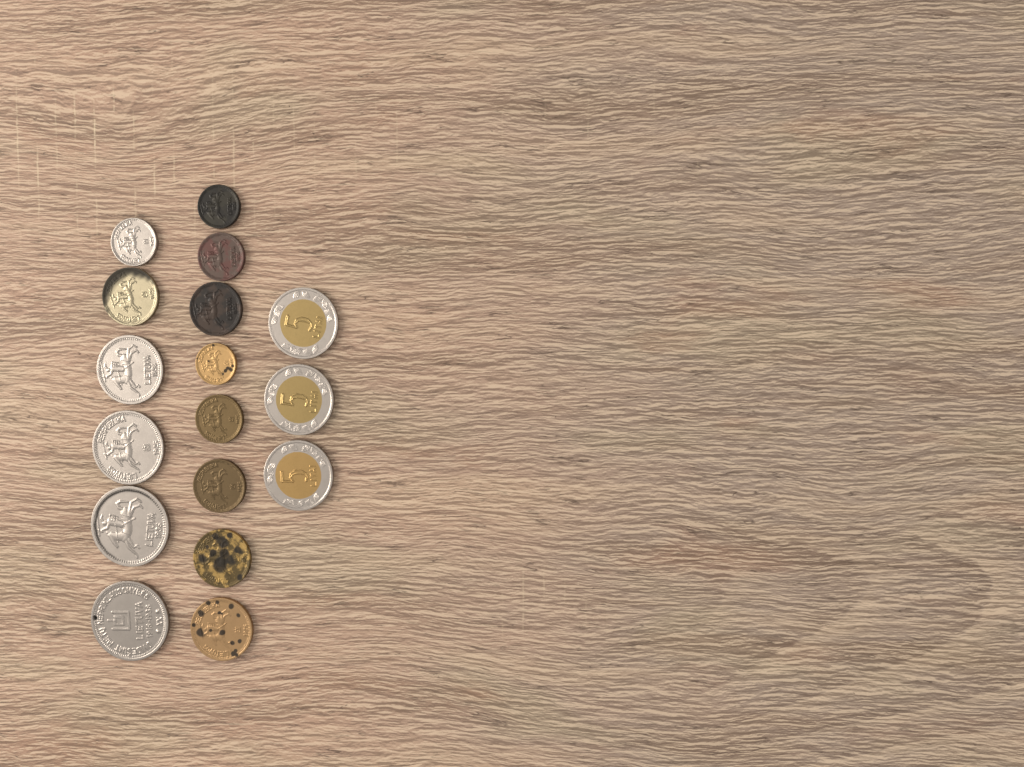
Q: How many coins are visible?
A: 17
